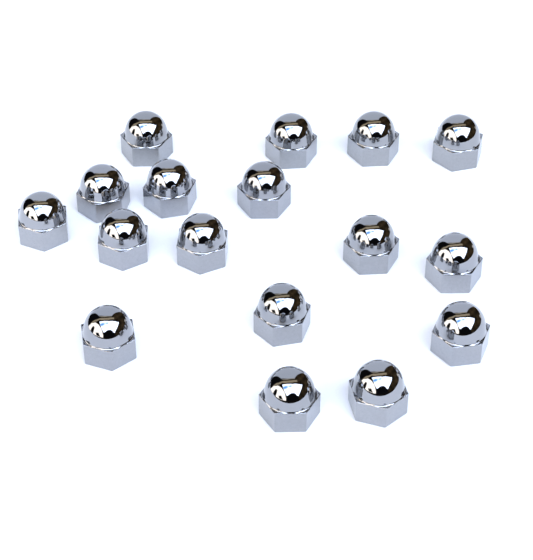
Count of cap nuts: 17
